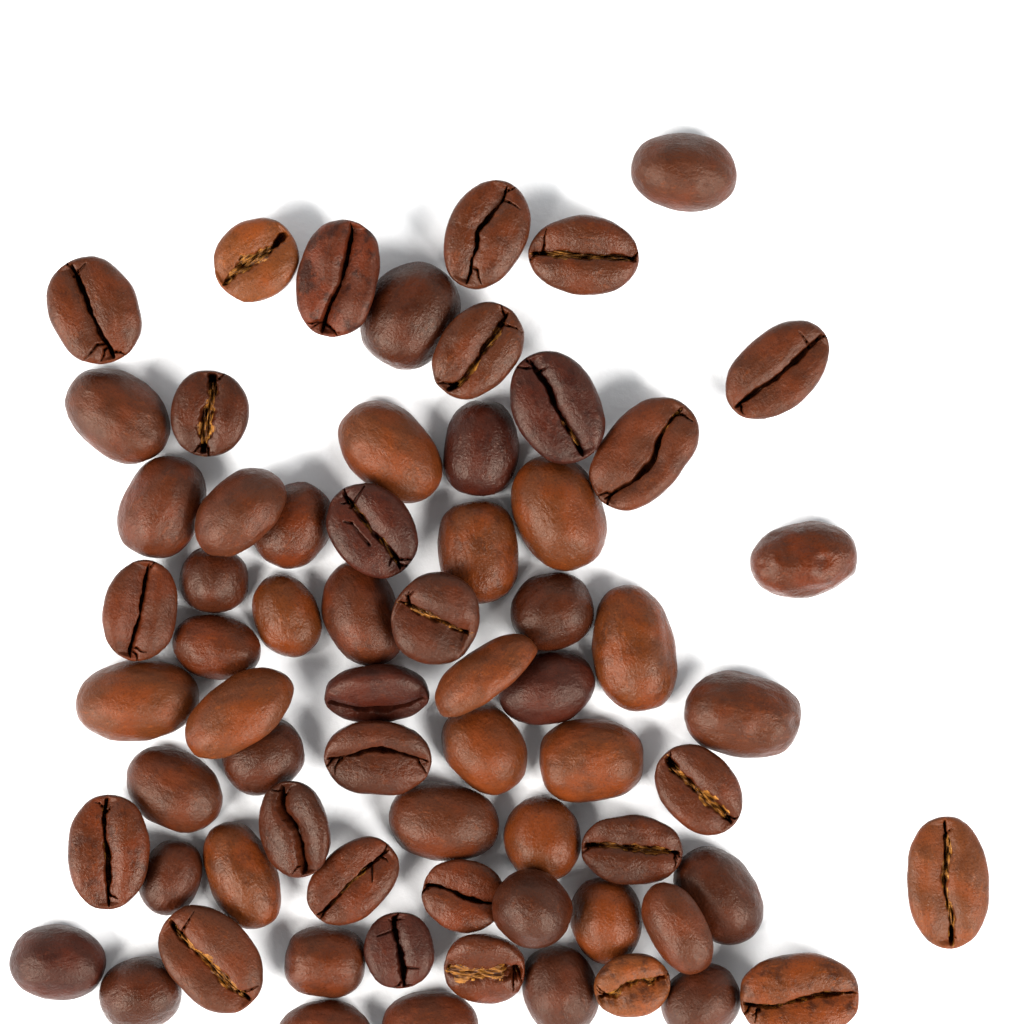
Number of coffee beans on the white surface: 68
